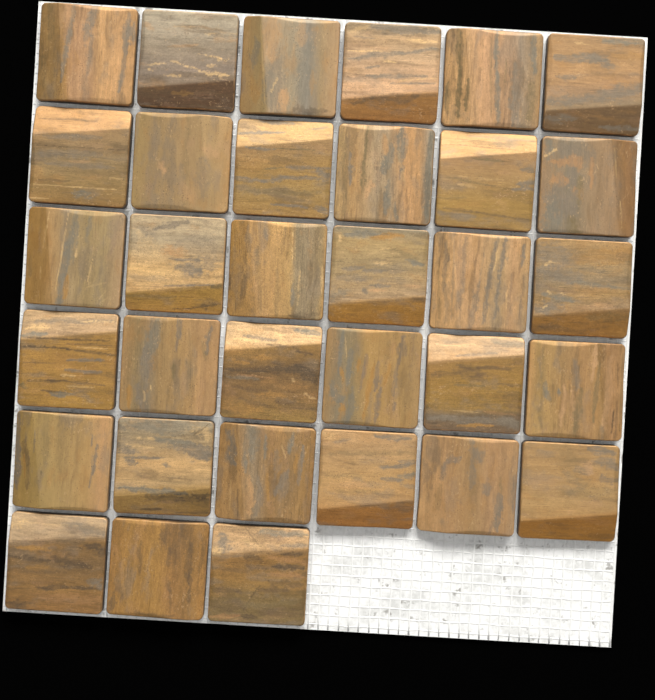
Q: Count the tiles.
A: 33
